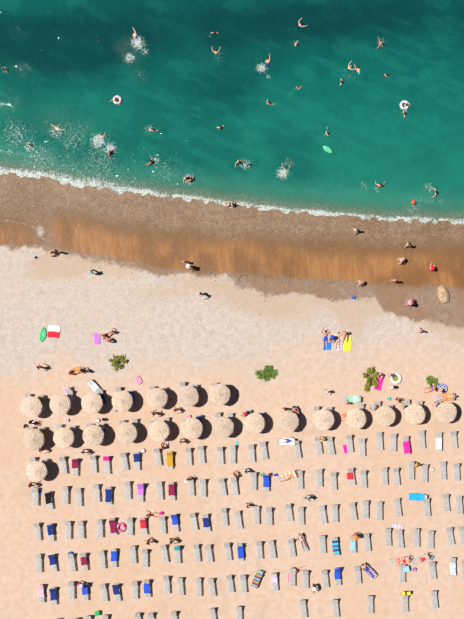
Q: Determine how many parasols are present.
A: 22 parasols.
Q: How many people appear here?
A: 102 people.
